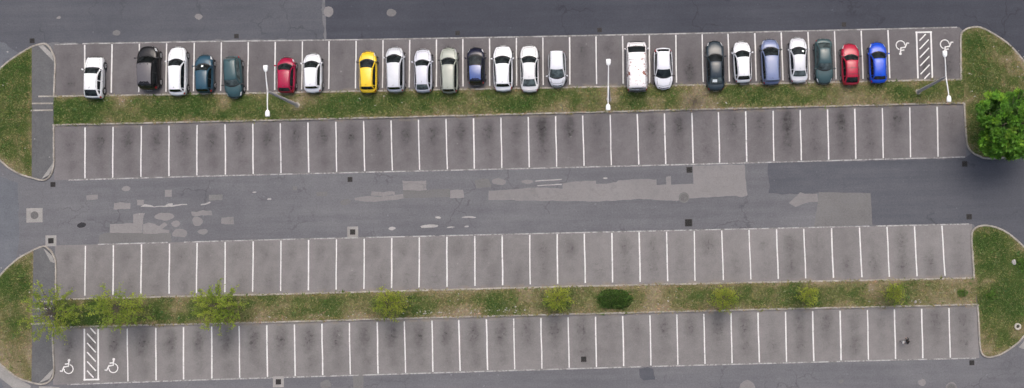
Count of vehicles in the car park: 24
